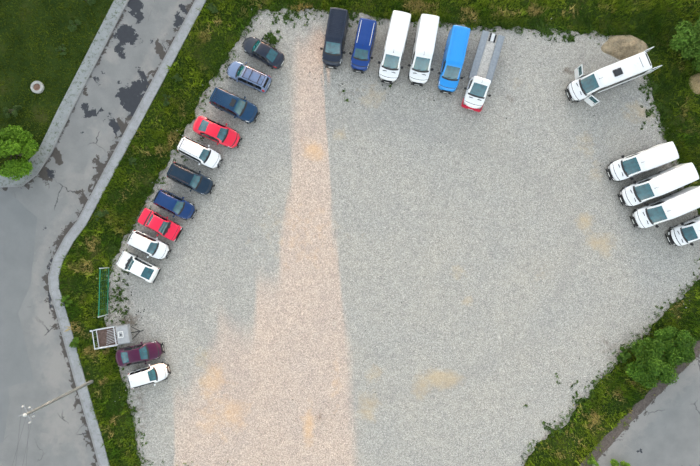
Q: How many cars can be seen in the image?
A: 12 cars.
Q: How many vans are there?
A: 10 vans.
